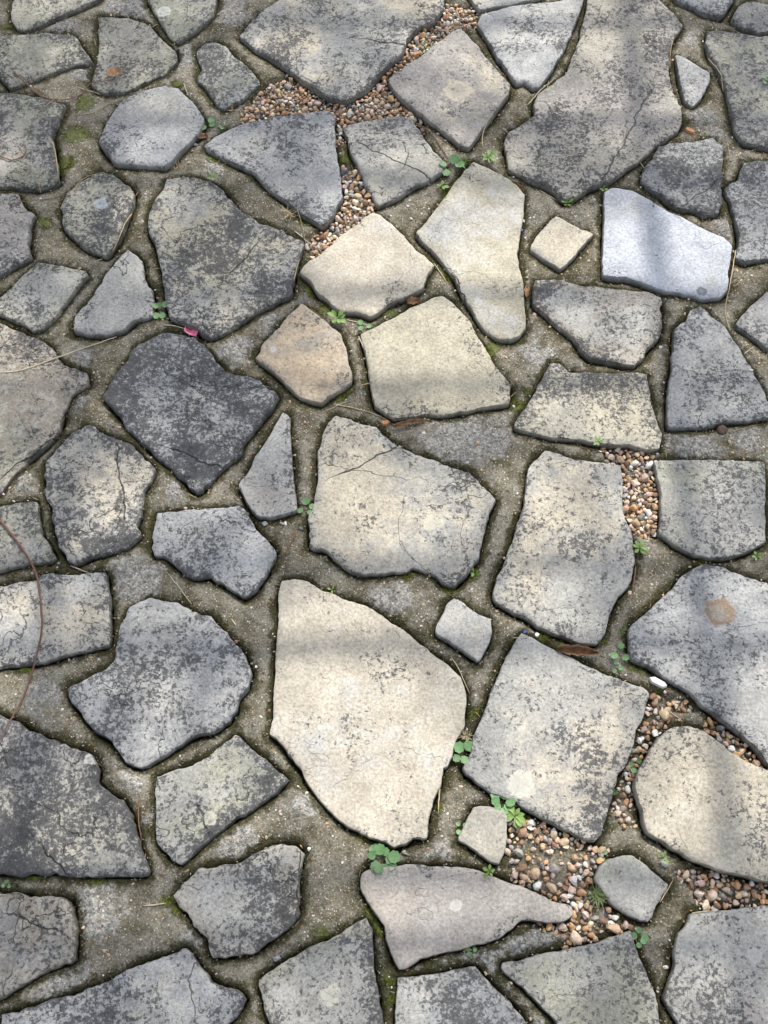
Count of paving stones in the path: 63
